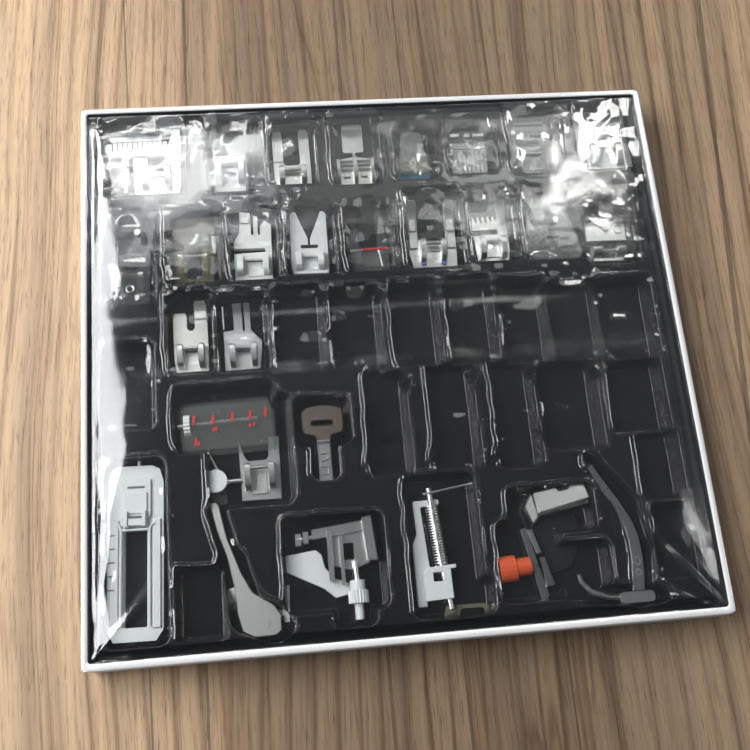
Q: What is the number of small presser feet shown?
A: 19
